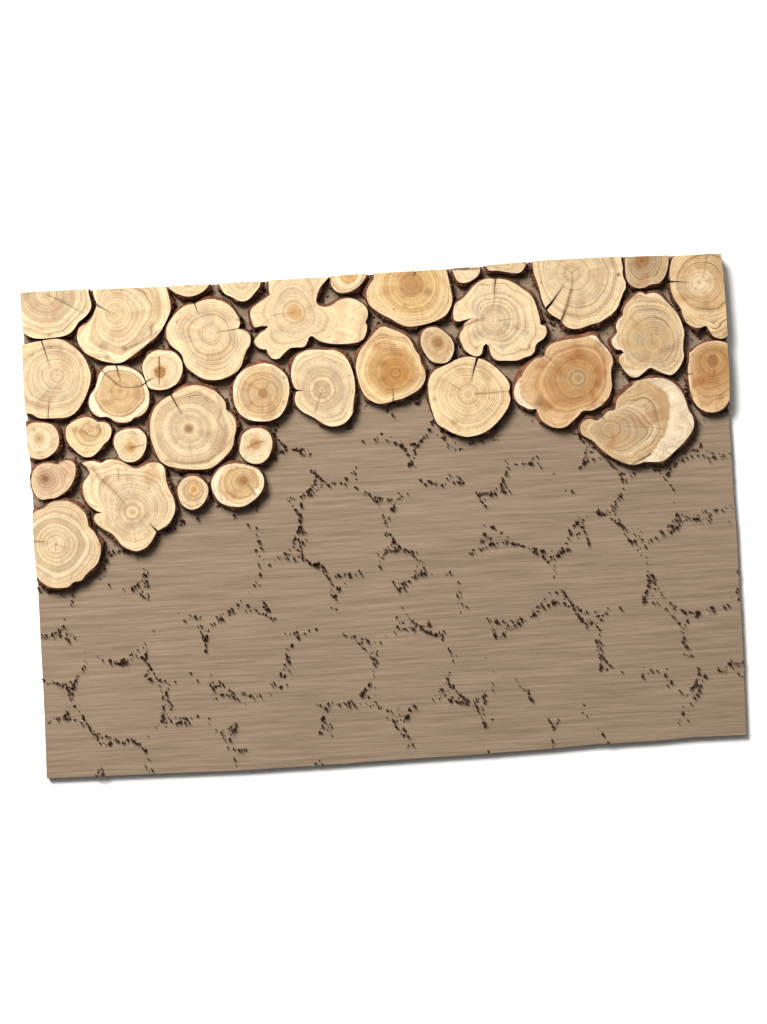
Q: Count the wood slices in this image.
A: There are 36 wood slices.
